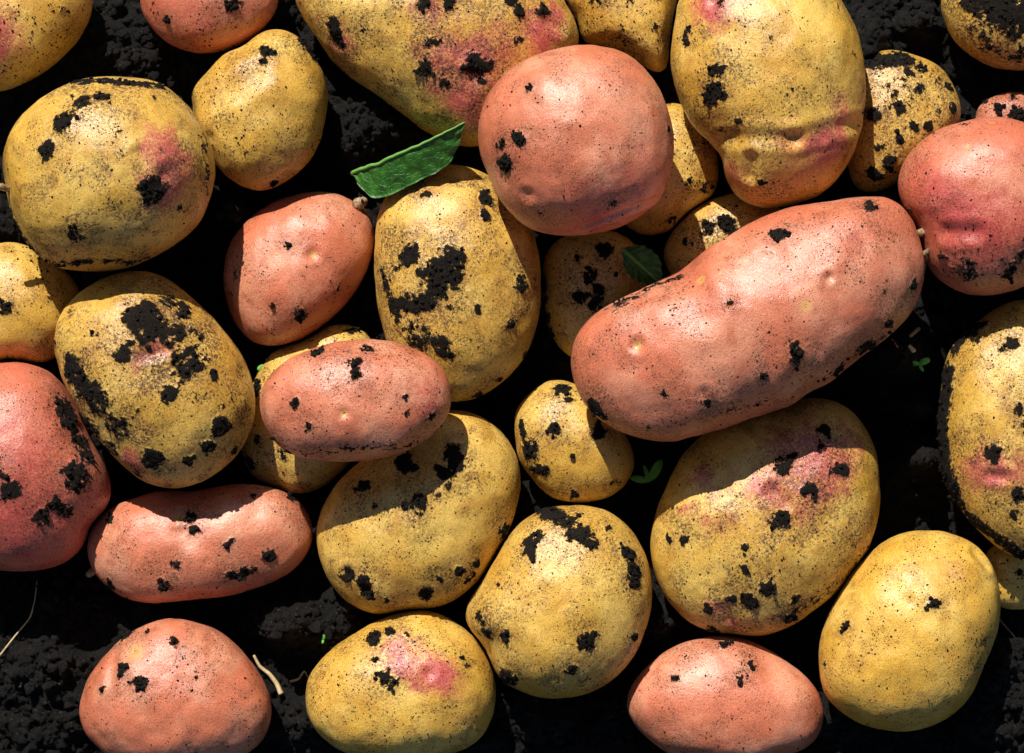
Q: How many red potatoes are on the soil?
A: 11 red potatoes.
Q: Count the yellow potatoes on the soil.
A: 23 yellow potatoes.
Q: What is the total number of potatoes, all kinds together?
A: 34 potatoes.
